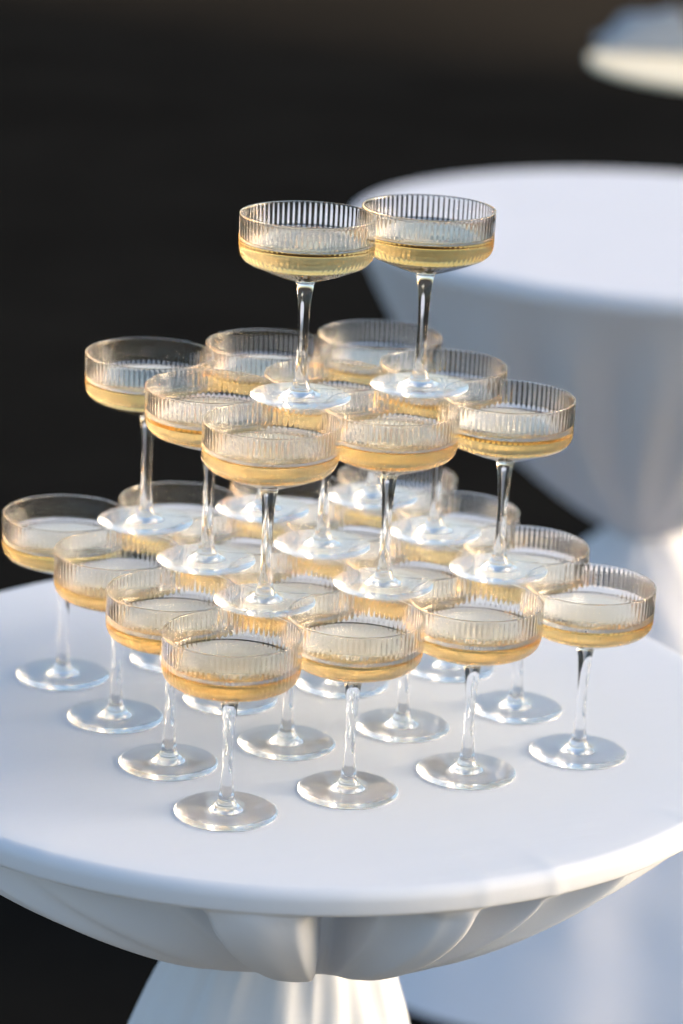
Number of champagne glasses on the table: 27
